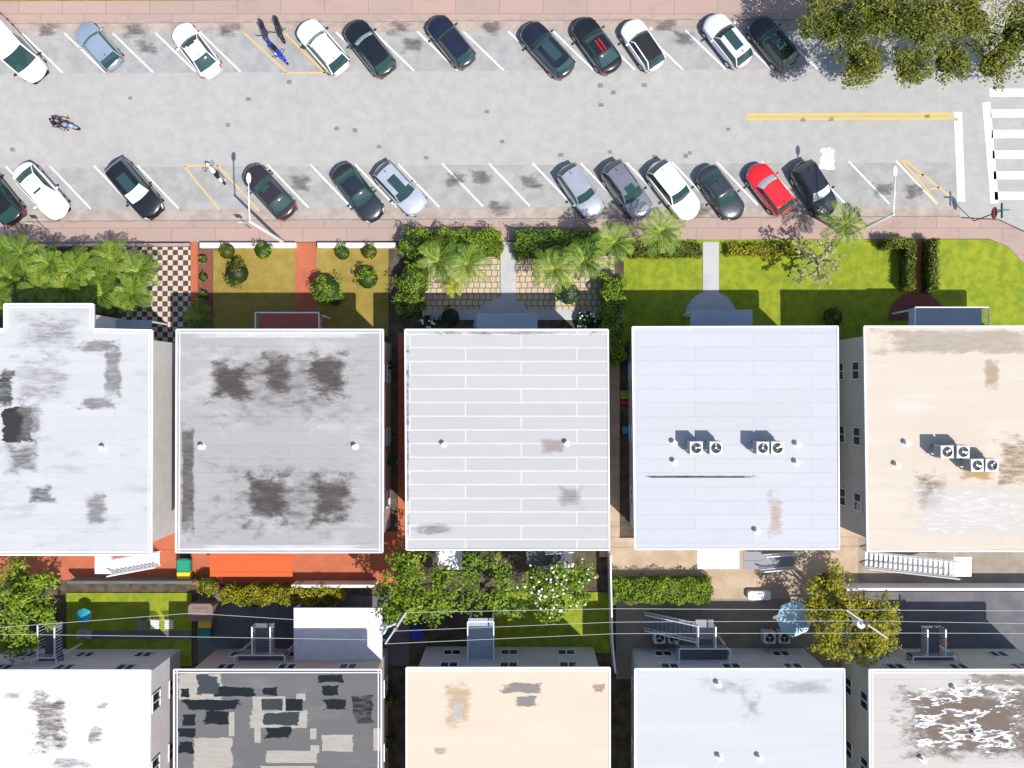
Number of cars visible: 22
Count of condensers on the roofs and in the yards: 12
